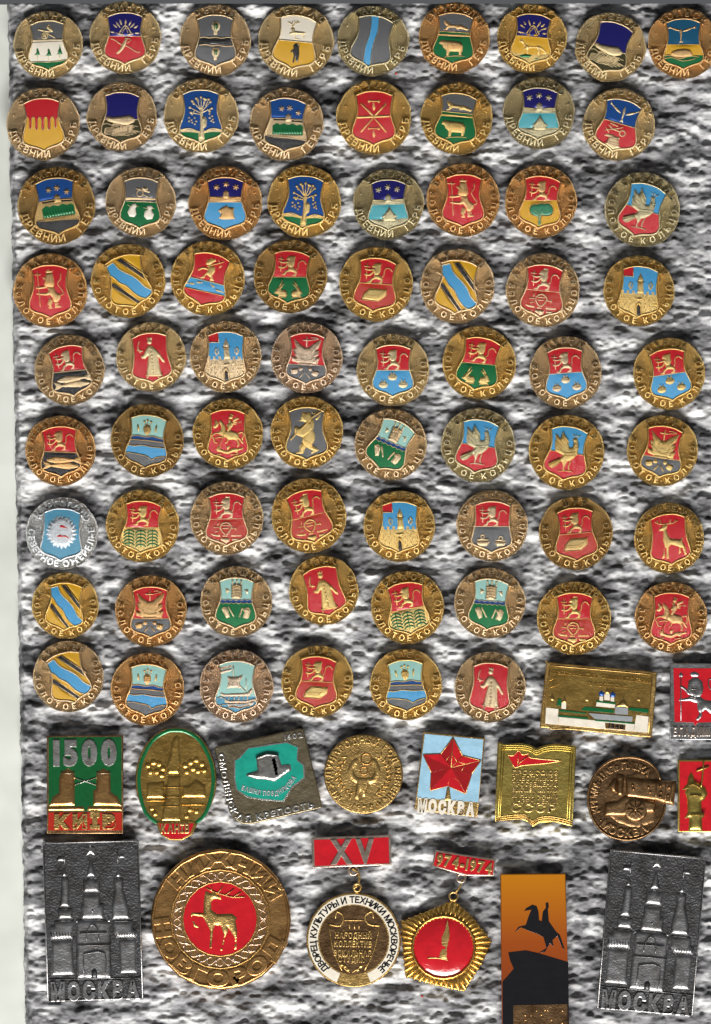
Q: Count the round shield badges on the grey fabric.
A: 71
